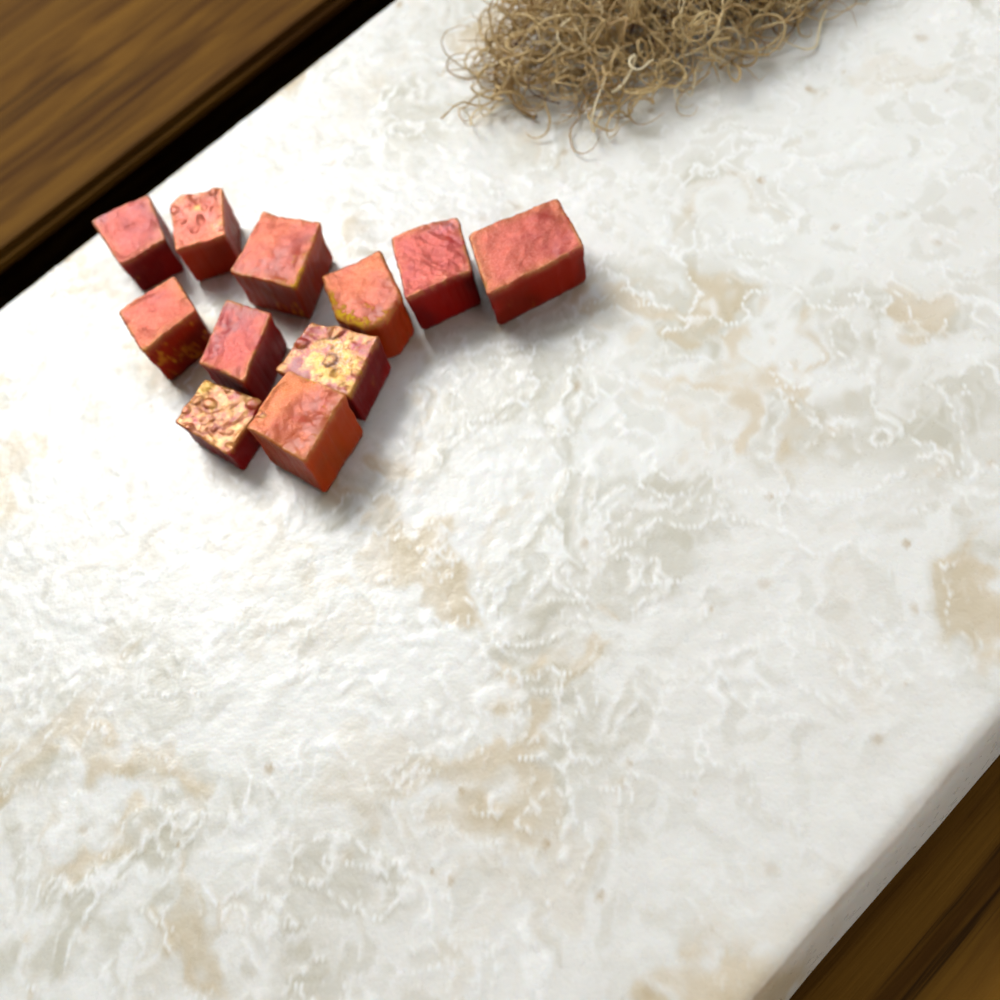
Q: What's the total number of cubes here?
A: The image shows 11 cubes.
